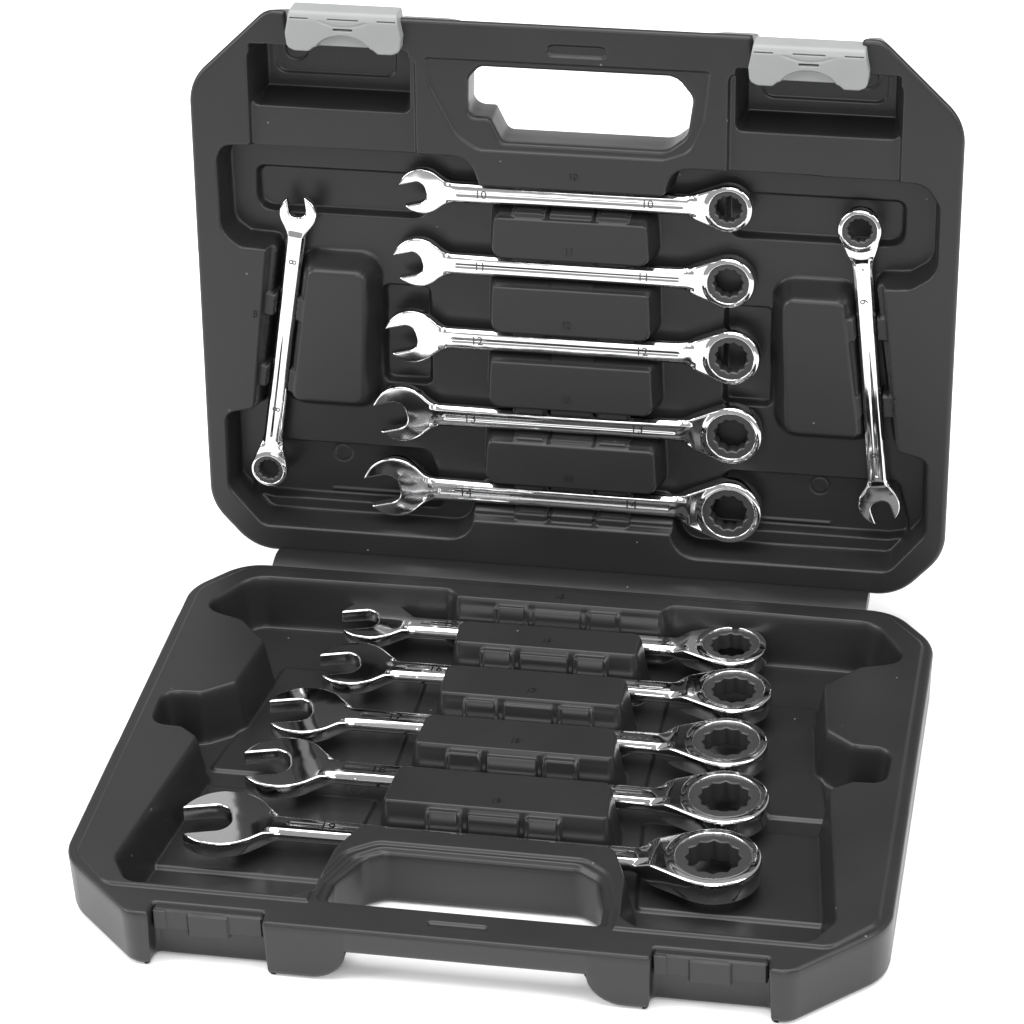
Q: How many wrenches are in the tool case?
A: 12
